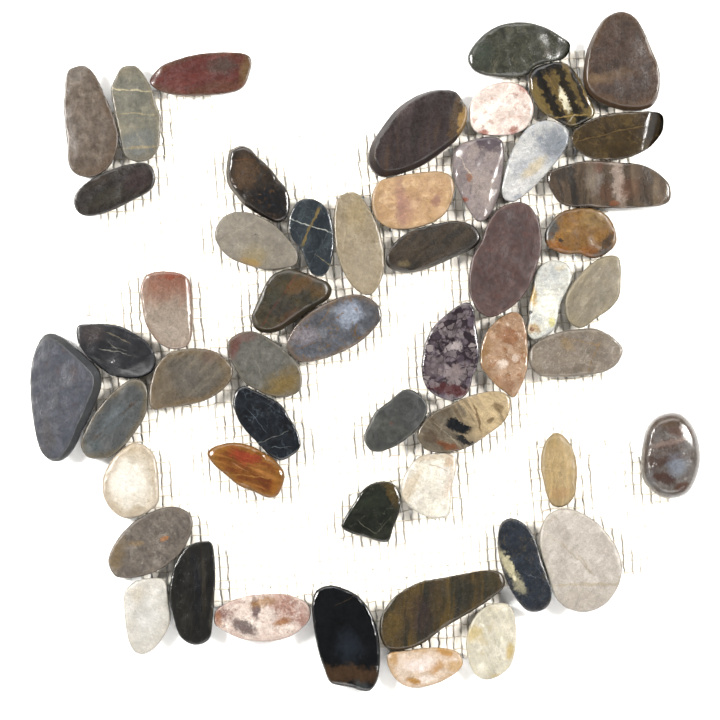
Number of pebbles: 53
